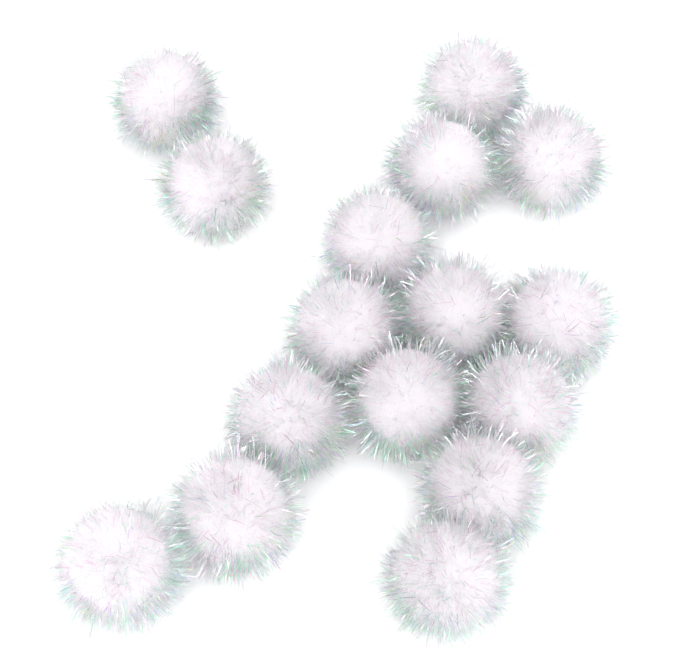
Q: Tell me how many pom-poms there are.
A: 16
